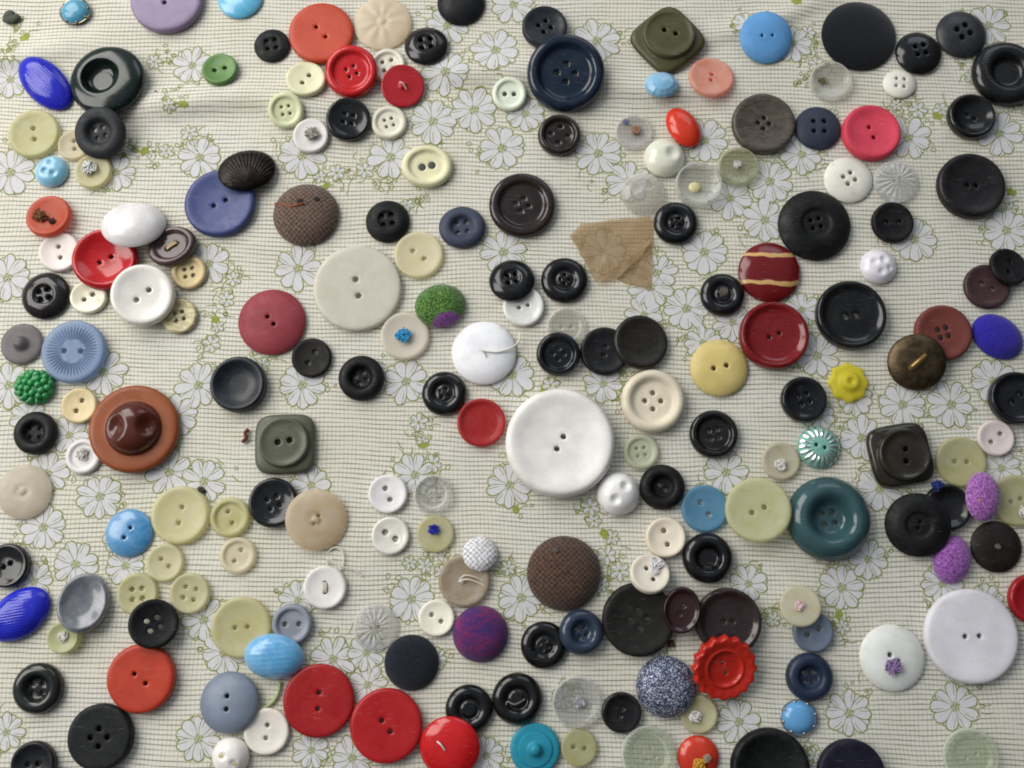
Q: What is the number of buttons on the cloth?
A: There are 200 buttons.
